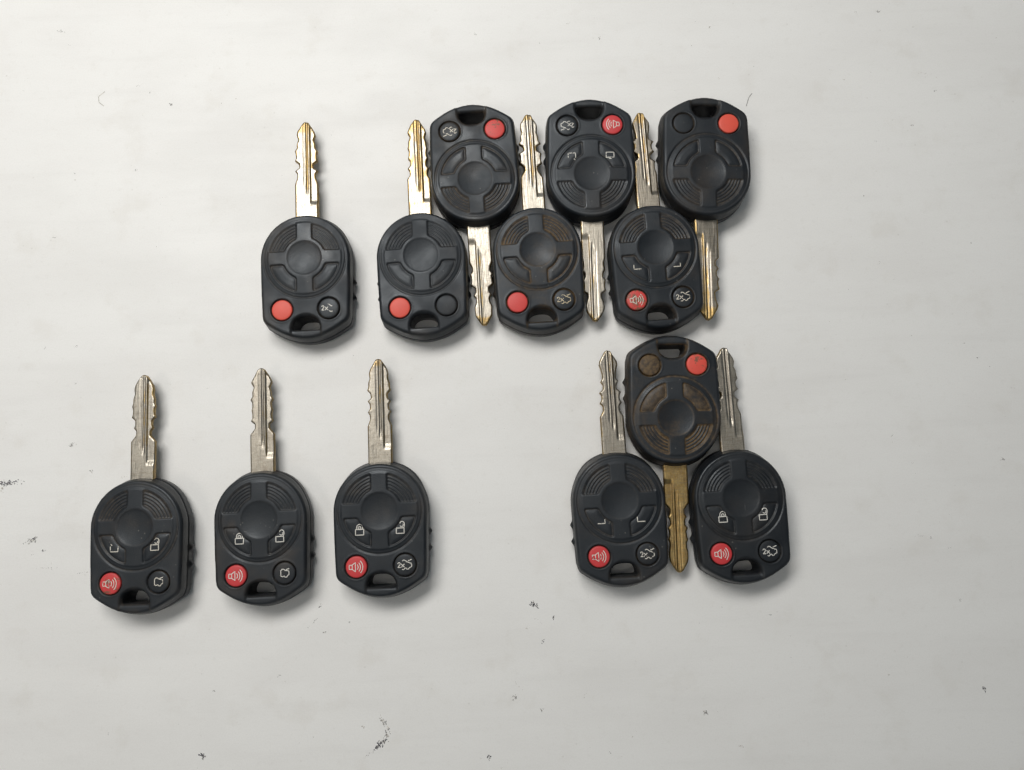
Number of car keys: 13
